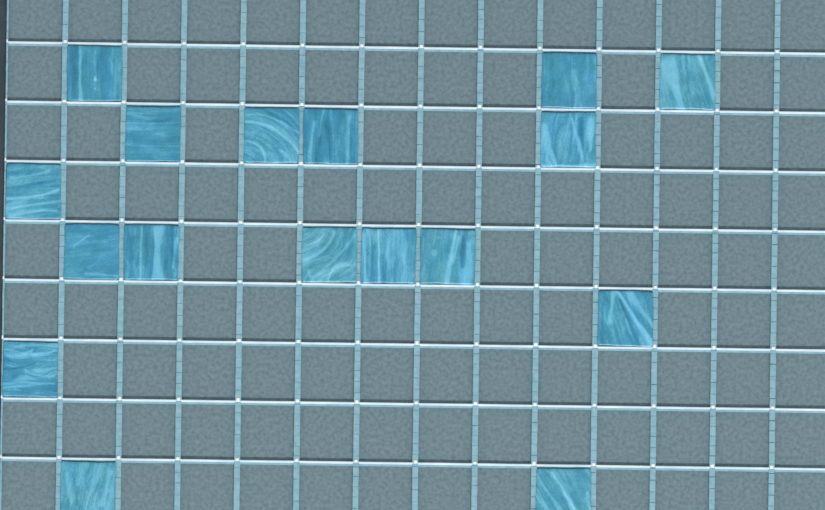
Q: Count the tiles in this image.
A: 17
